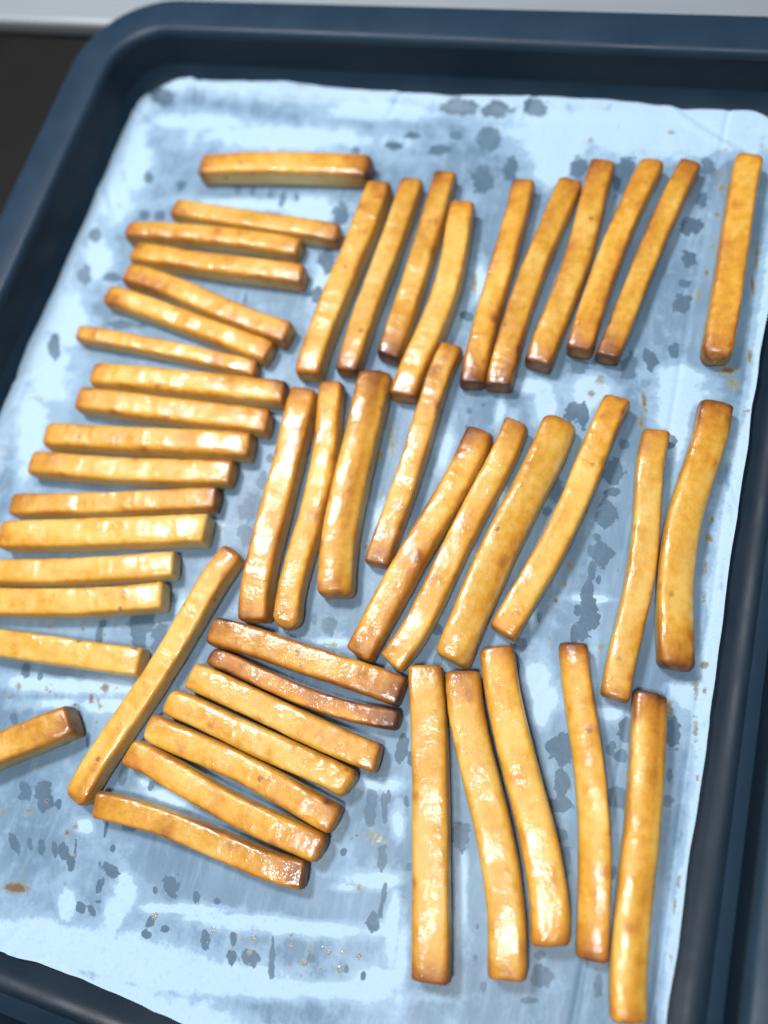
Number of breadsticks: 50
